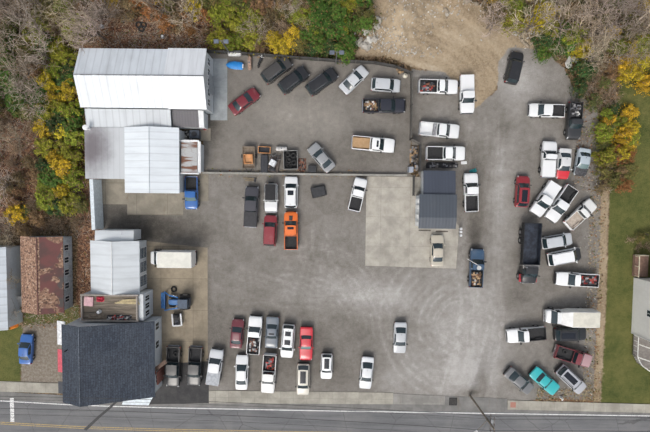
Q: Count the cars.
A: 31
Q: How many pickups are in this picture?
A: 26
